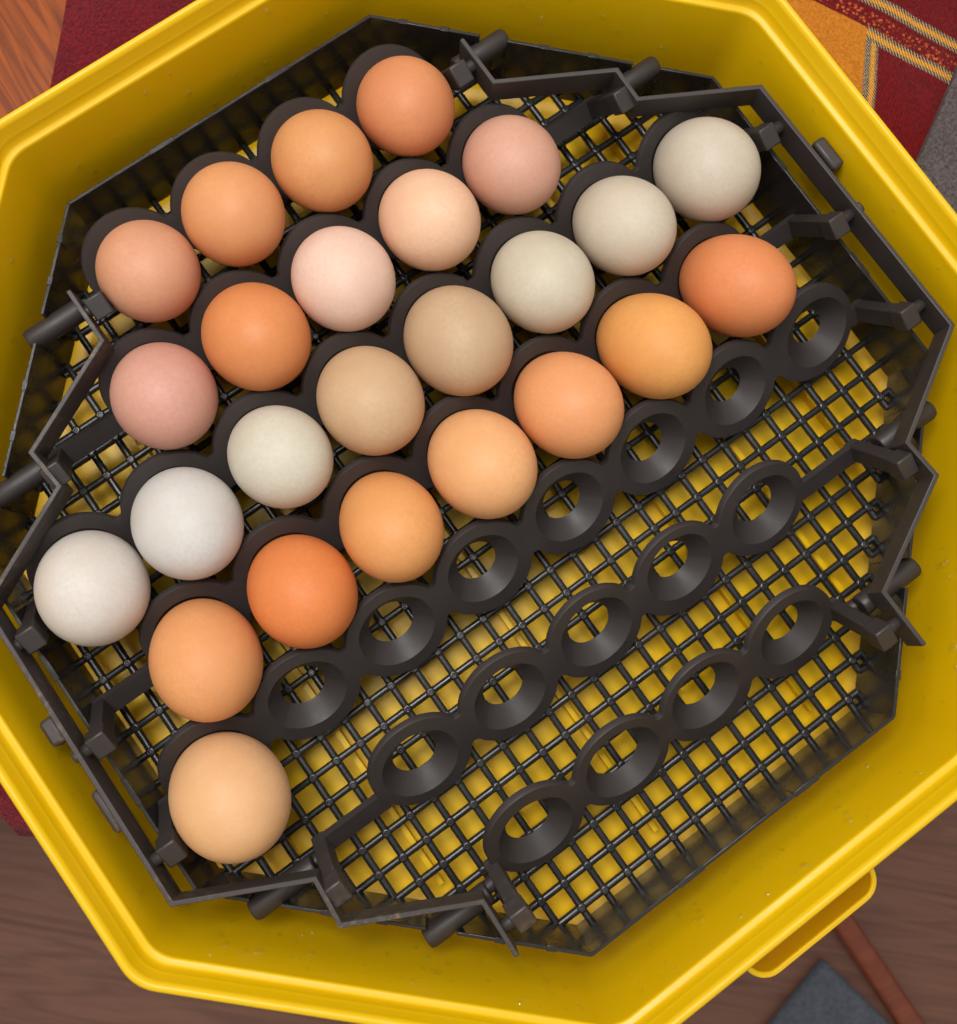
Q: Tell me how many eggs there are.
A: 25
